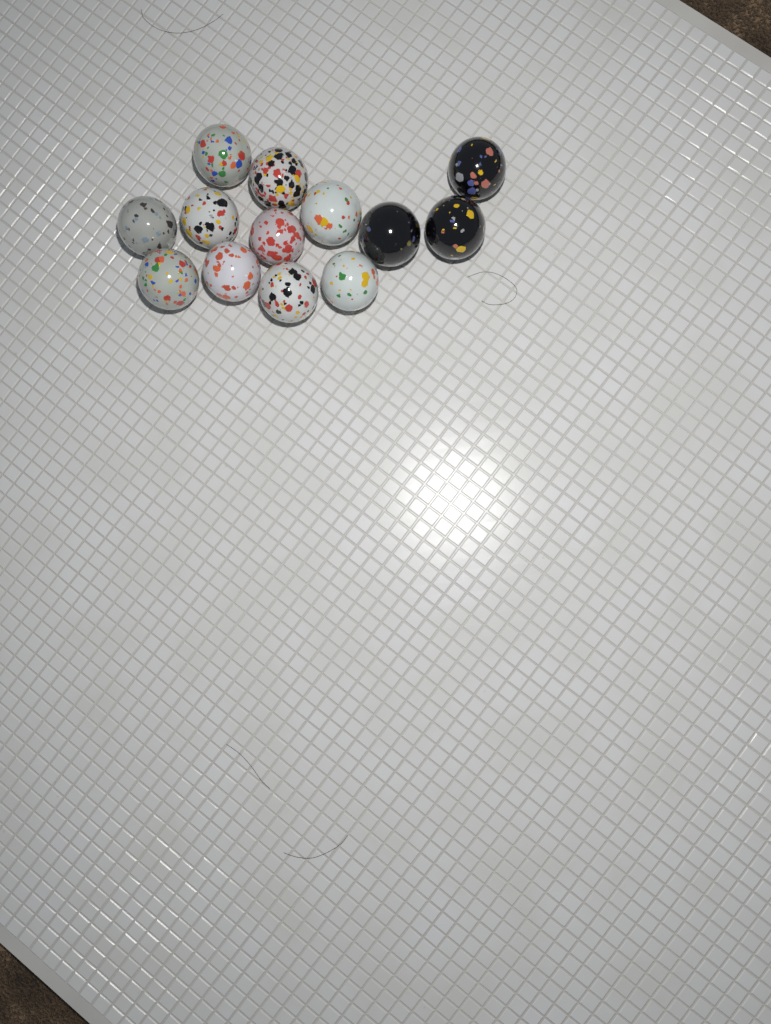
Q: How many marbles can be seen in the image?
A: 13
